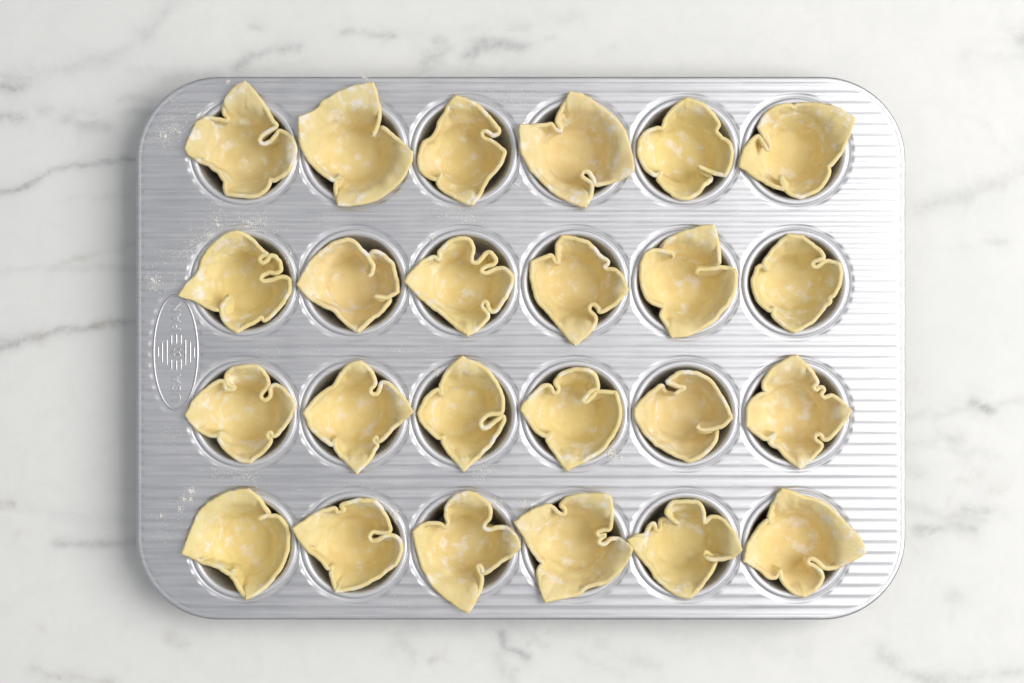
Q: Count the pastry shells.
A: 24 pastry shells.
